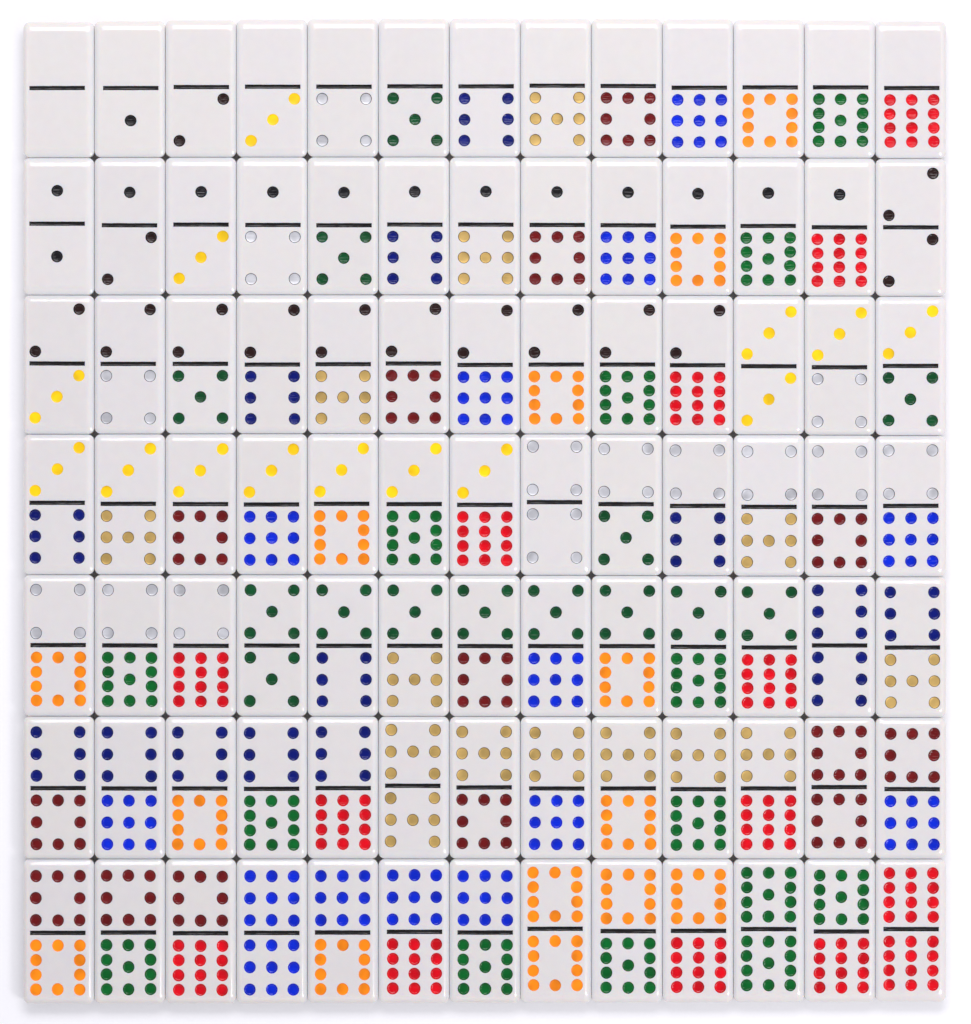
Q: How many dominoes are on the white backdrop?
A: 91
